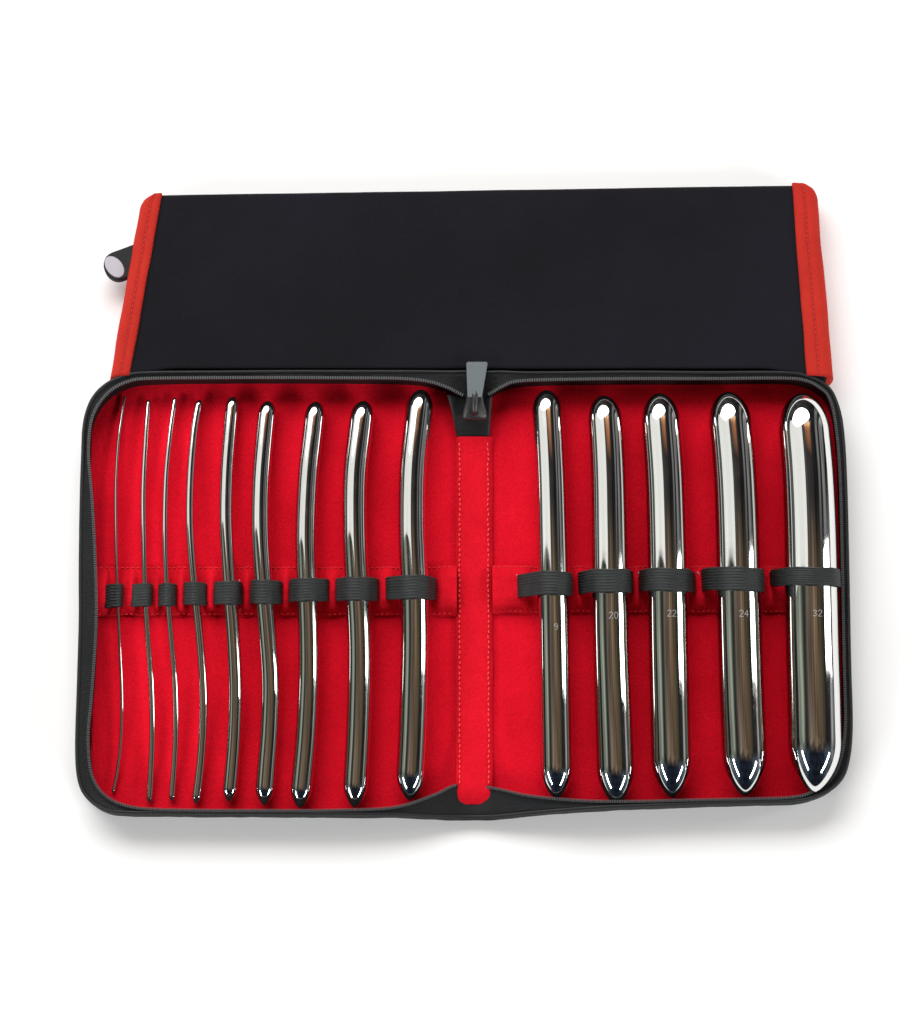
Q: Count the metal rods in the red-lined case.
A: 14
